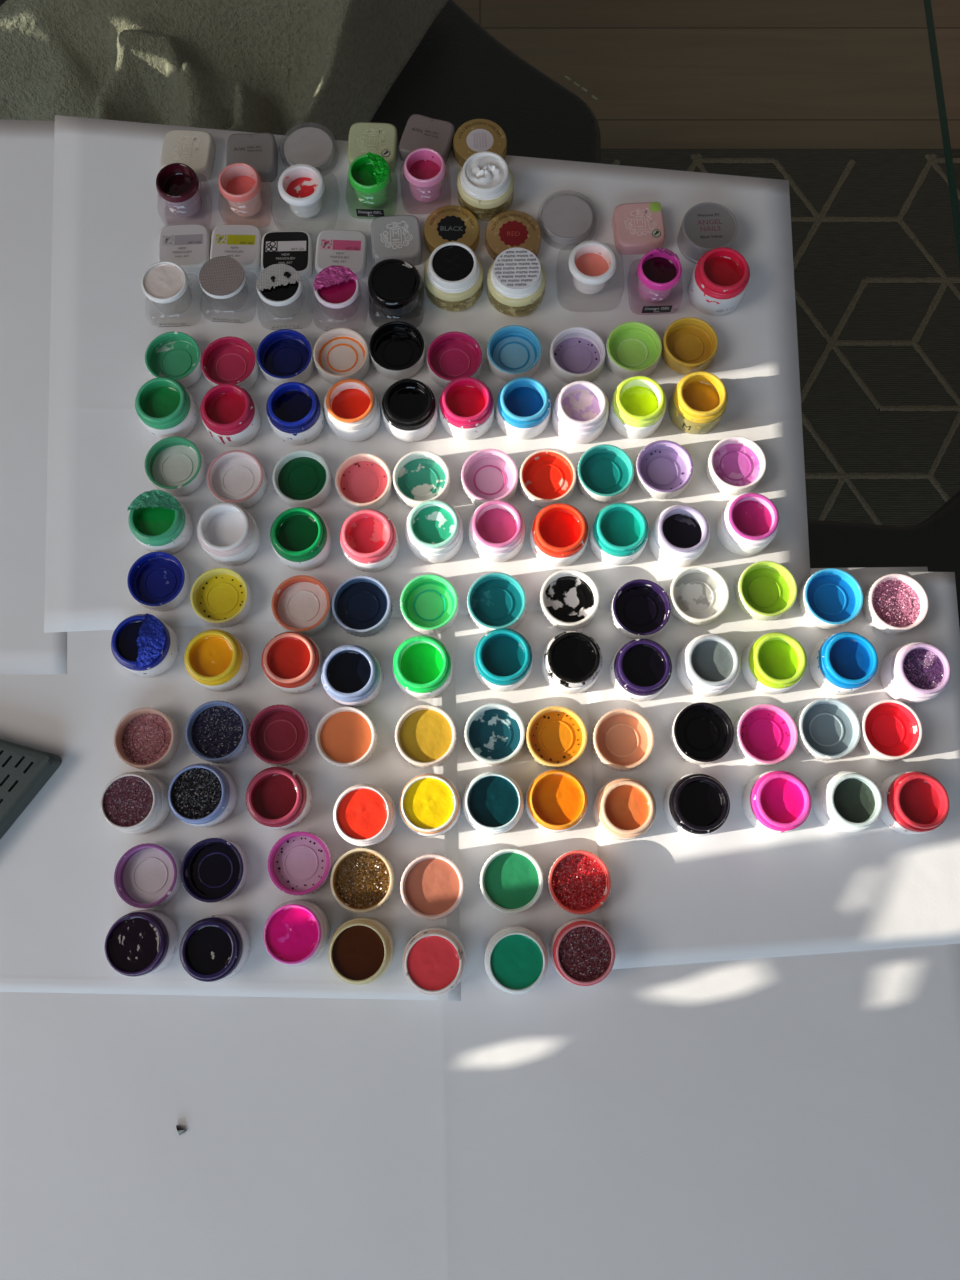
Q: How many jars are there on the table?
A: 67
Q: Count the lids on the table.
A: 67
